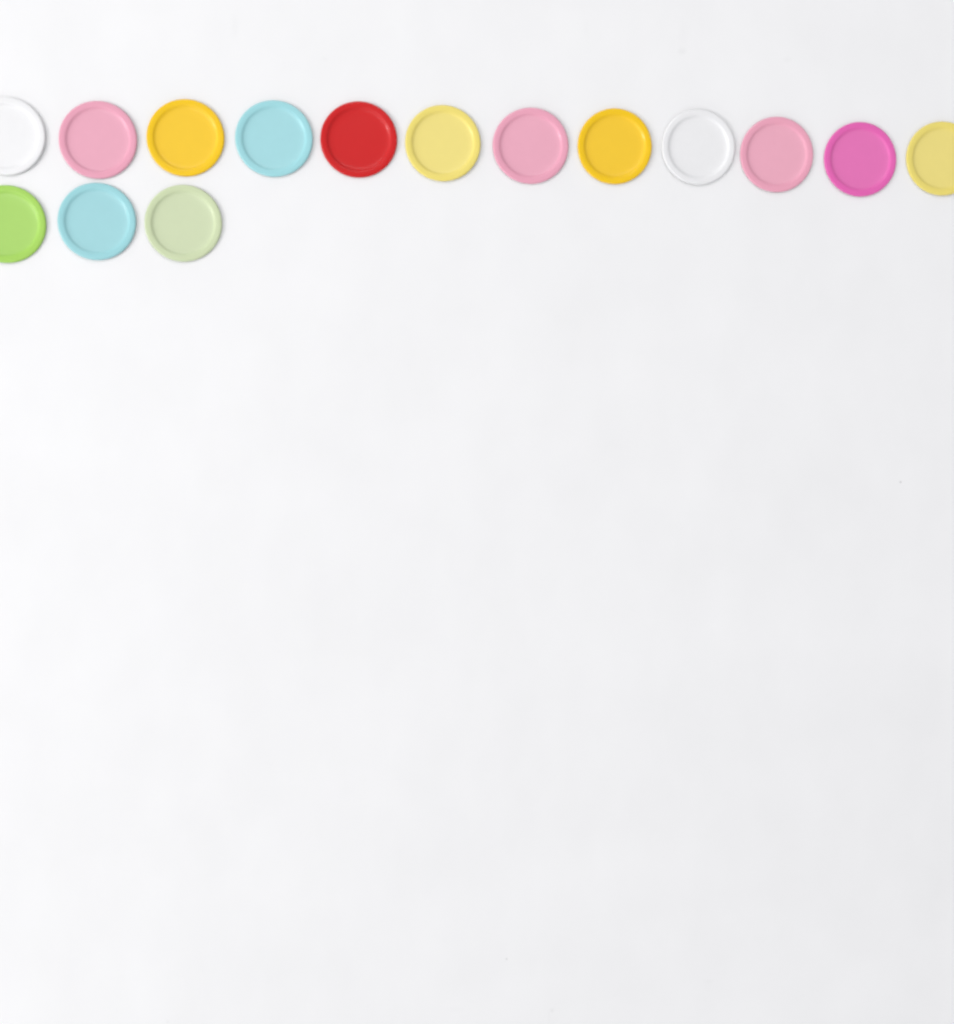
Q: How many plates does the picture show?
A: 15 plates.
